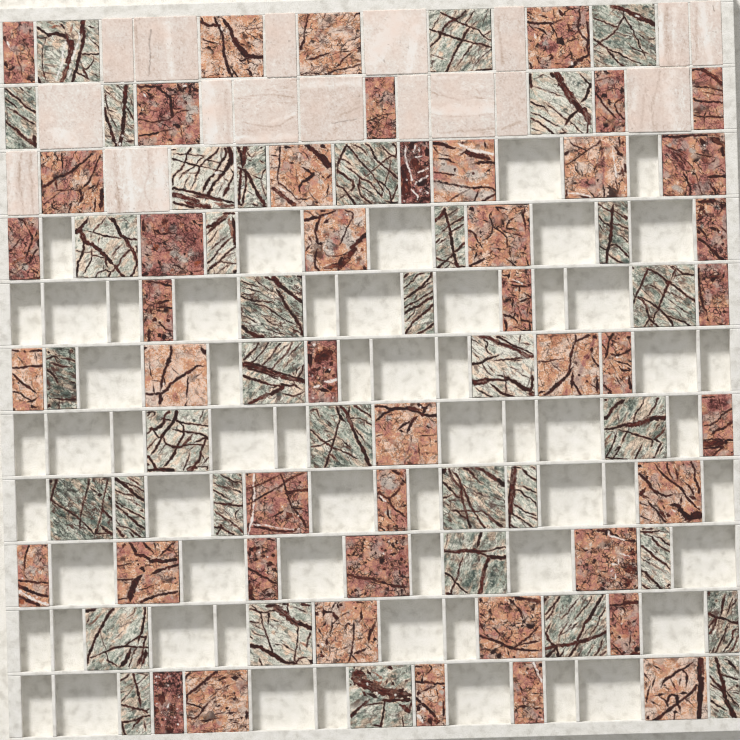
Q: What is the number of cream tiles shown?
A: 17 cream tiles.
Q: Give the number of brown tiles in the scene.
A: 45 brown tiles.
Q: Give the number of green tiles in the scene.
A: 36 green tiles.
